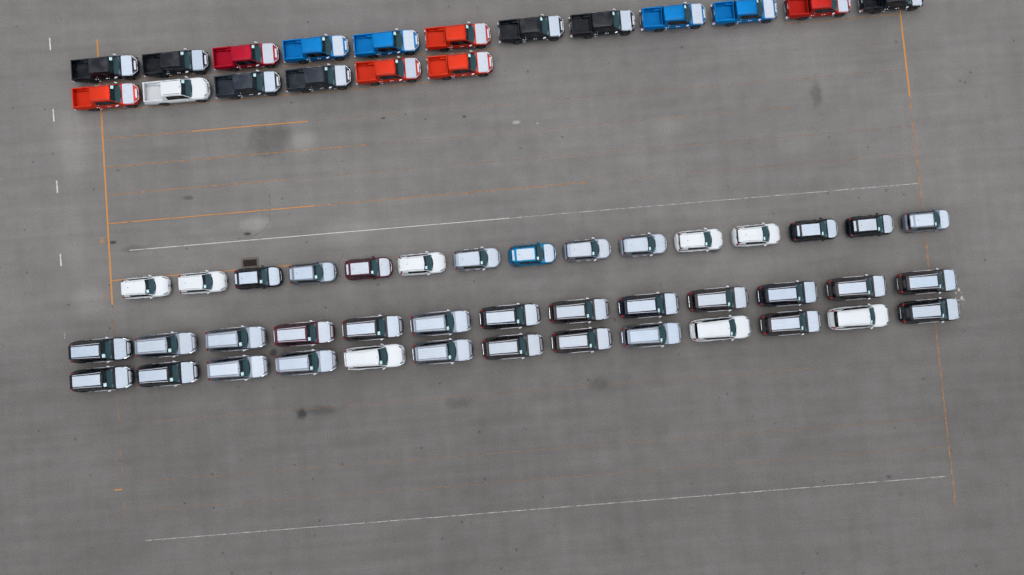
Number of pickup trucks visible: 18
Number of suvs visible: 26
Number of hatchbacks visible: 15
